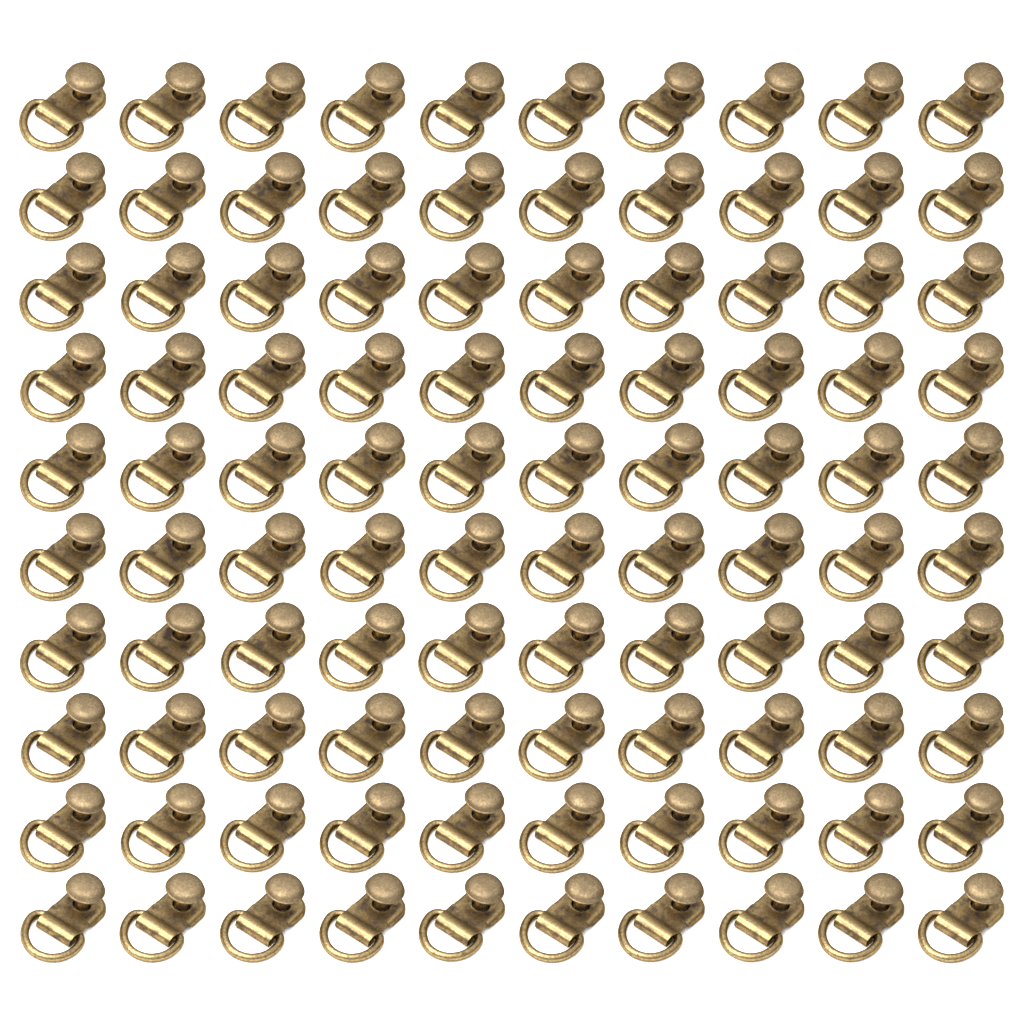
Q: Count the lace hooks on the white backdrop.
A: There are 100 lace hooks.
